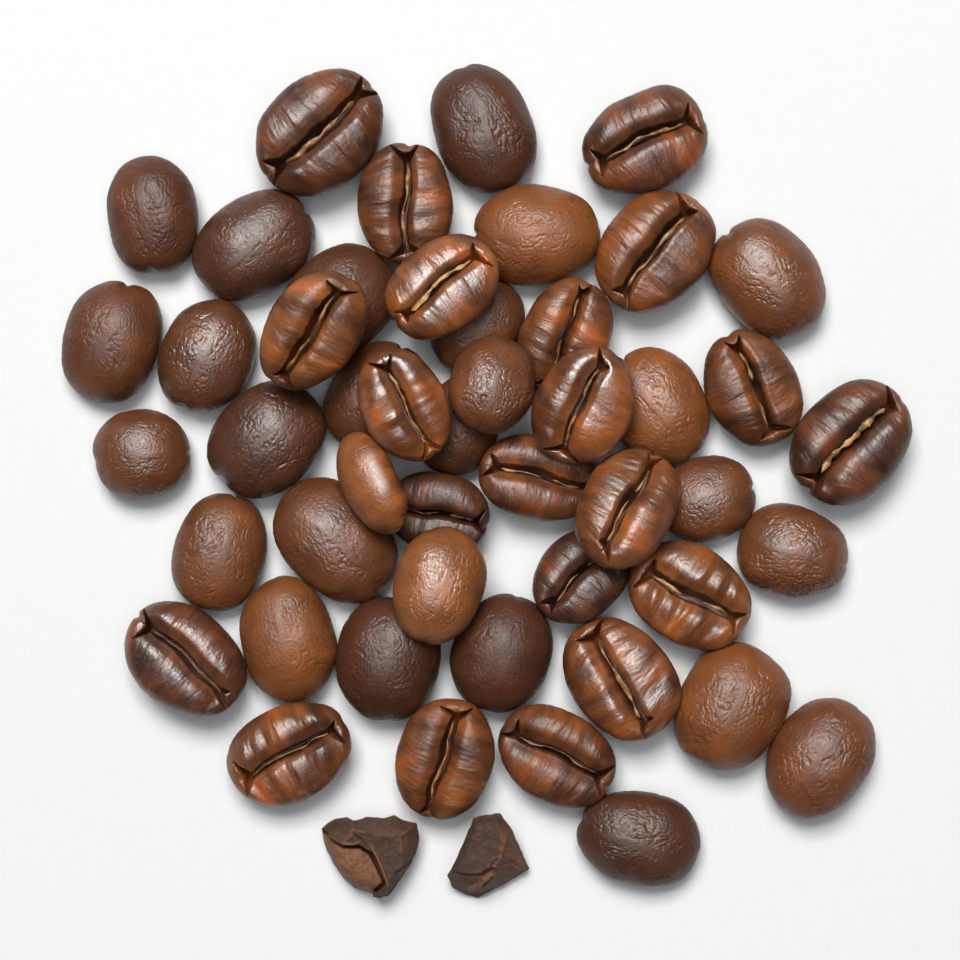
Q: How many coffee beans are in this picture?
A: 48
